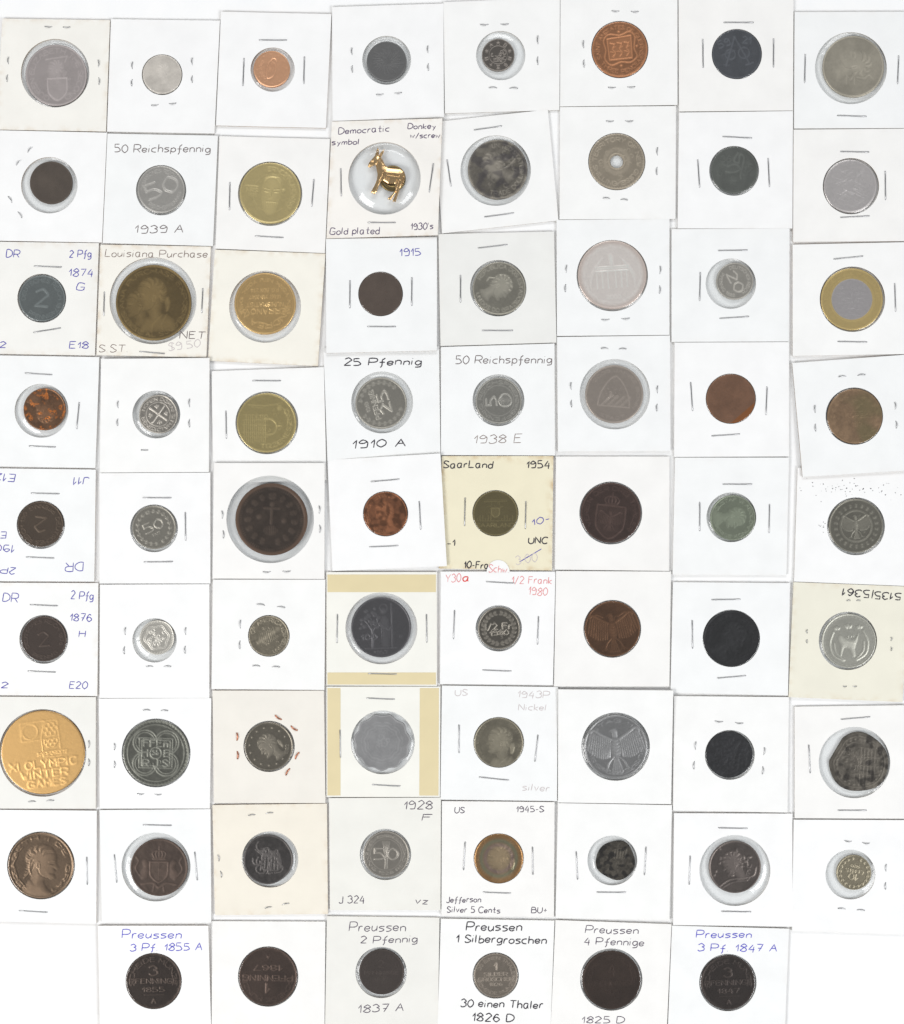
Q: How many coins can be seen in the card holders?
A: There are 69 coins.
